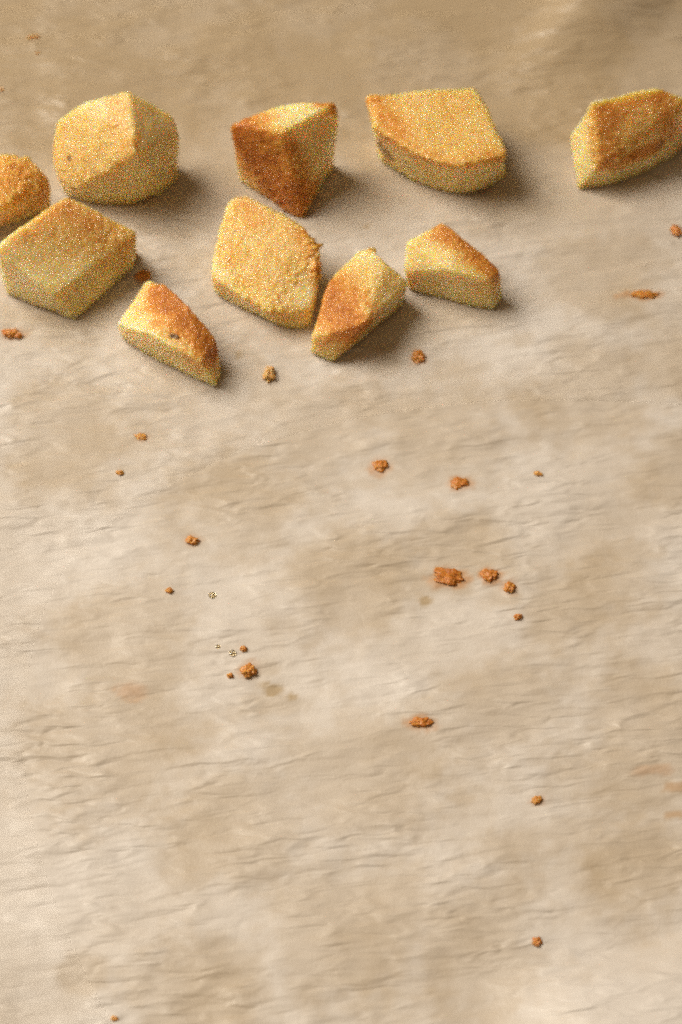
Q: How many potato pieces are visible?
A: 10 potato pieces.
